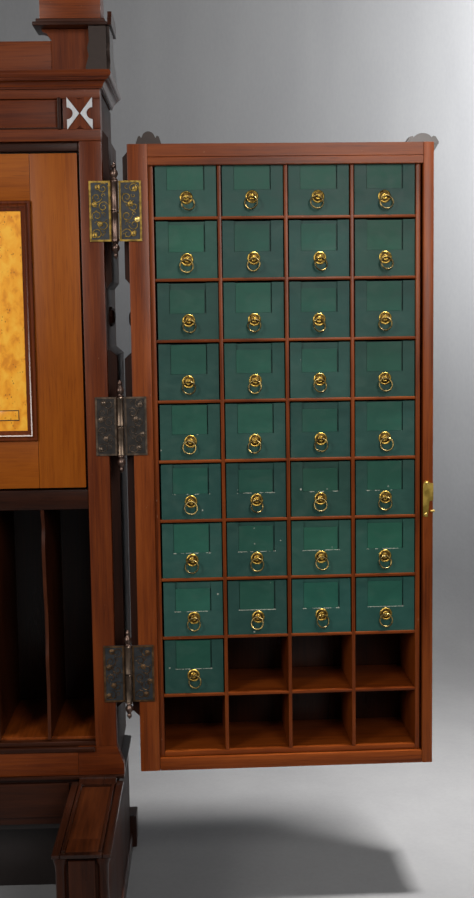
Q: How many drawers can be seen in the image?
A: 33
